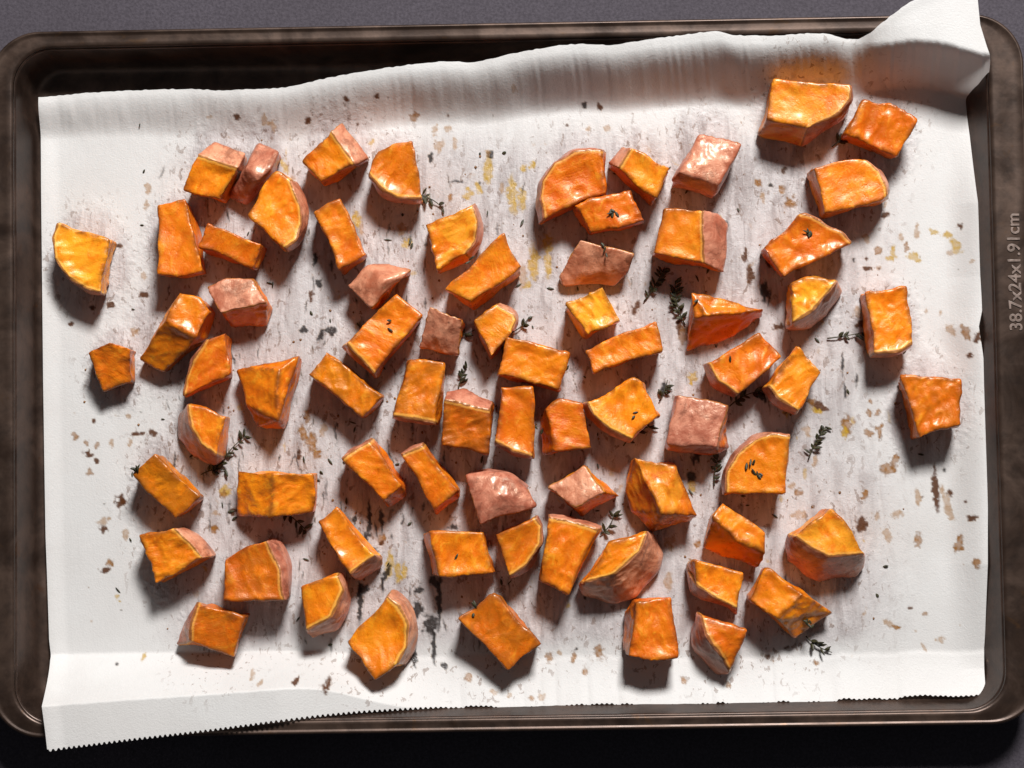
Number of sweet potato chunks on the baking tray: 72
